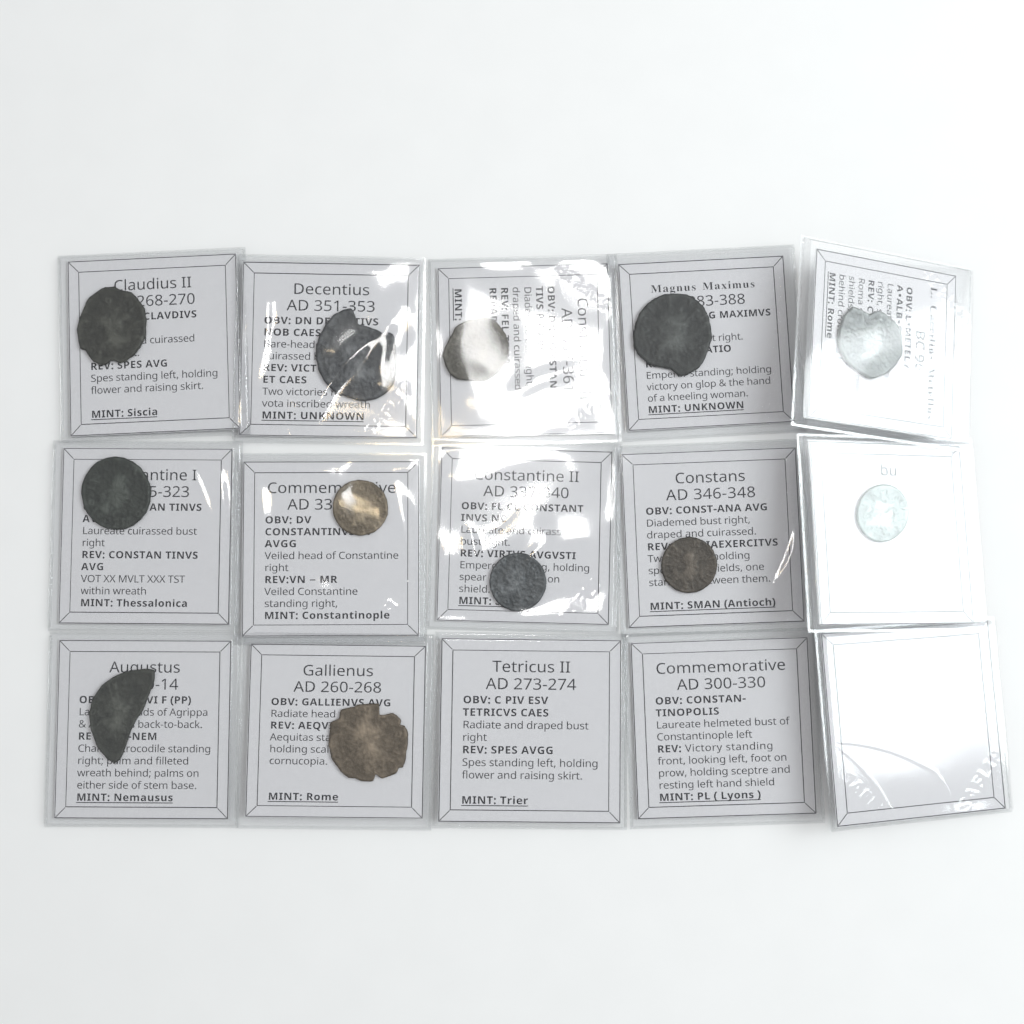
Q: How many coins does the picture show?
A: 12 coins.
